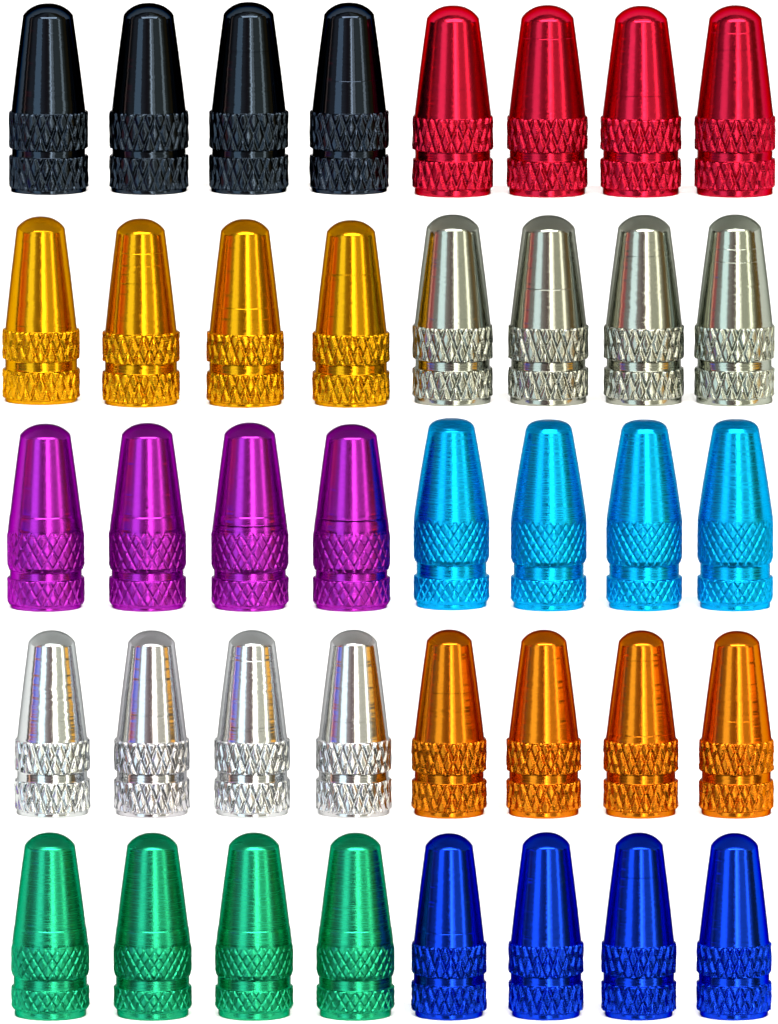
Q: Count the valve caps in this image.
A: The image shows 40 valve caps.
